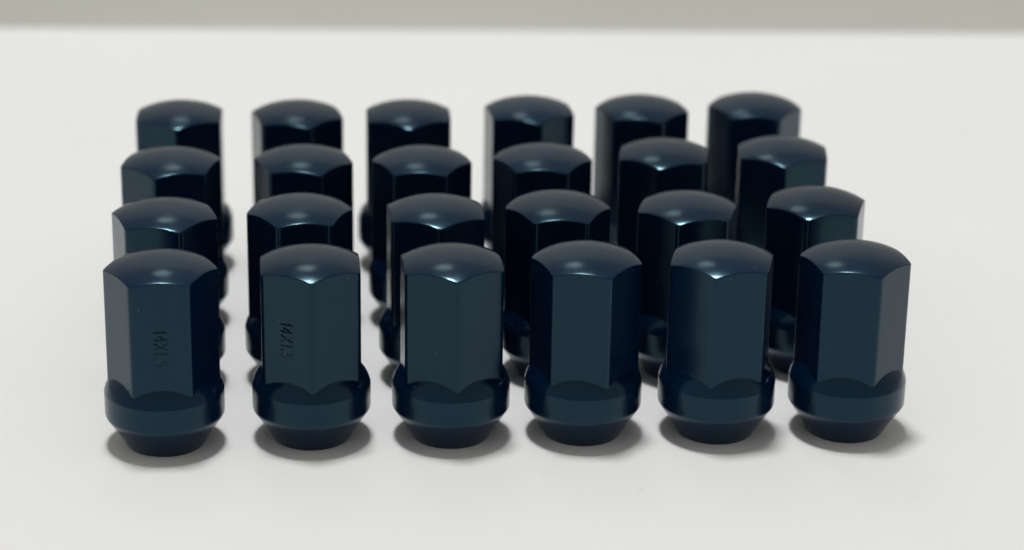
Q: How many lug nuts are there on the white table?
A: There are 24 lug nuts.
